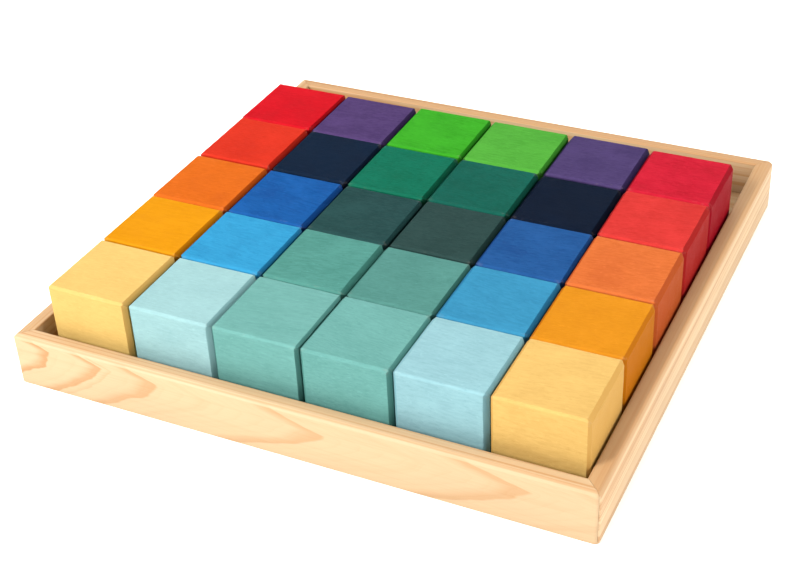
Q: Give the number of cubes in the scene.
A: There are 30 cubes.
